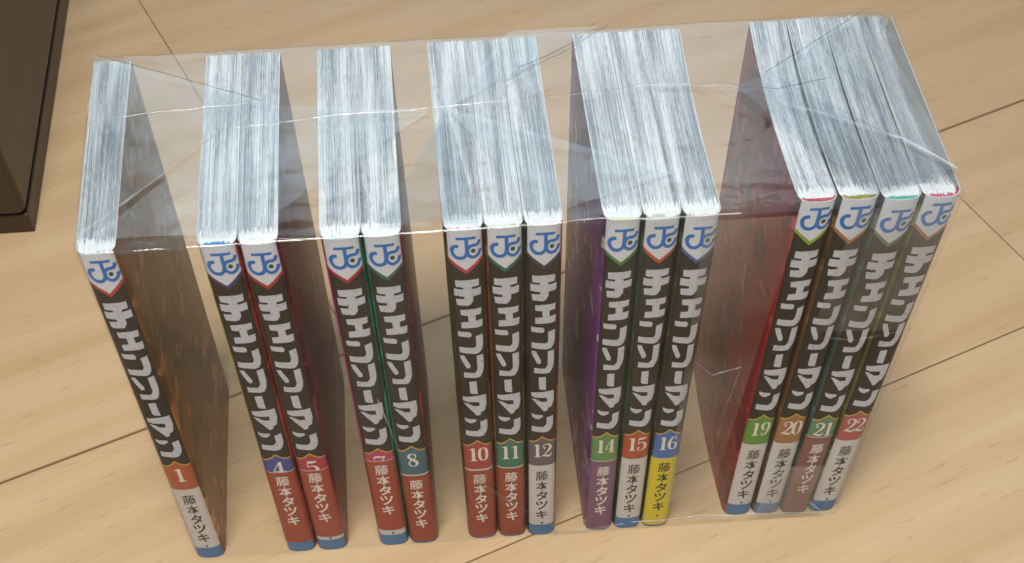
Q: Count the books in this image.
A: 15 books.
